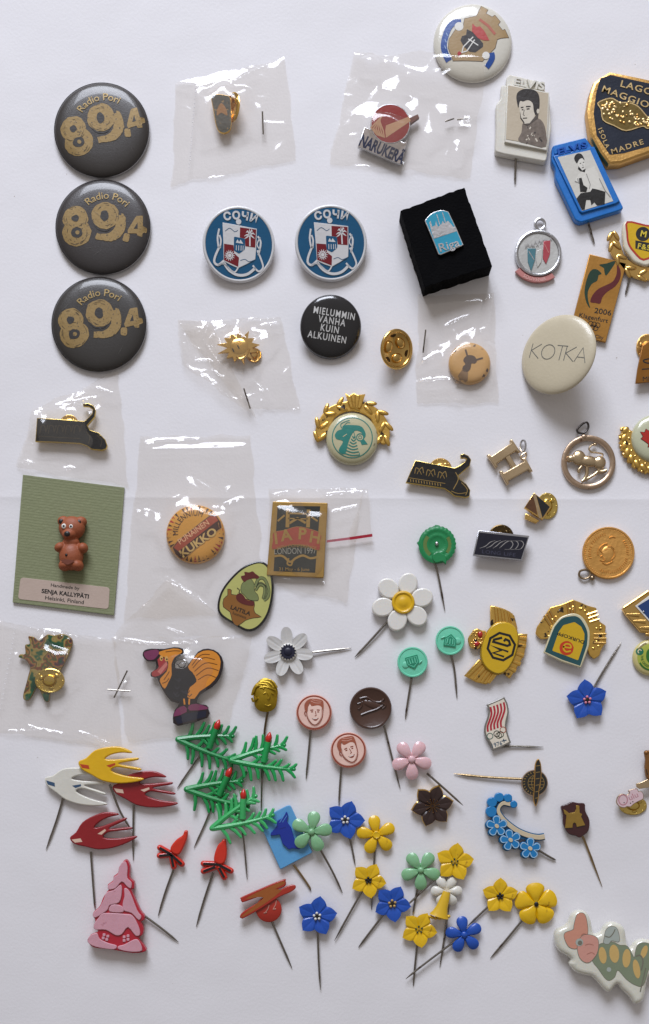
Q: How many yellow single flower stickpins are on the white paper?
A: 6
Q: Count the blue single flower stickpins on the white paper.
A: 5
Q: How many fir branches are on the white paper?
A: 4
